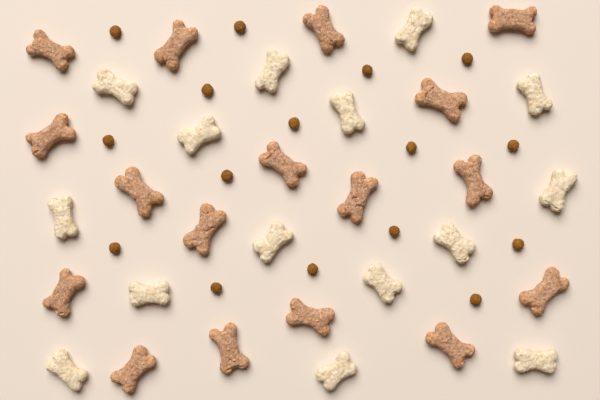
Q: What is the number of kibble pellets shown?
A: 16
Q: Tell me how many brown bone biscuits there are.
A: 17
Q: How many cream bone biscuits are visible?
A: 15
